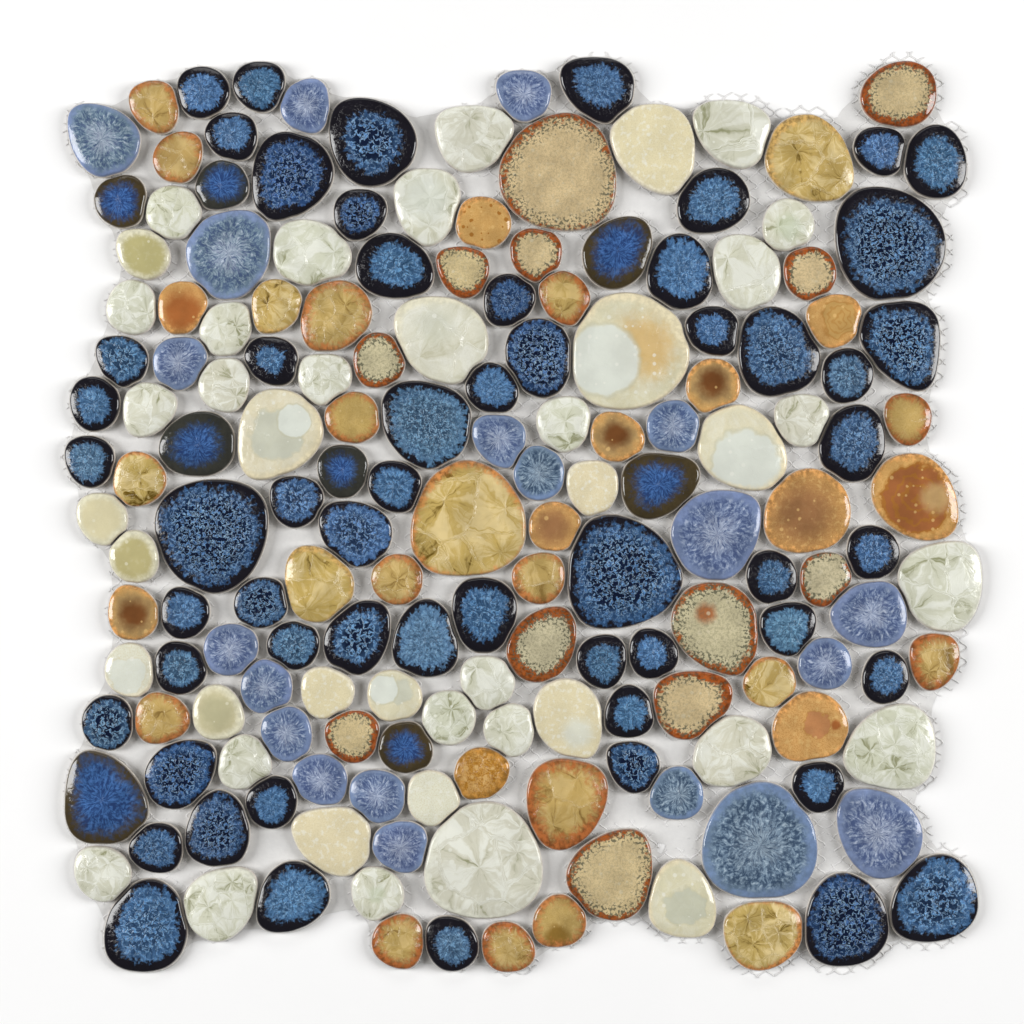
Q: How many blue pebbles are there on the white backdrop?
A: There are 85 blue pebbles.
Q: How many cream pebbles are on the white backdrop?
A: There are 42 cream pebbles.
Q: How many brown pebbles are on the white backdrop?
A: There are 44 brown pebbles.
